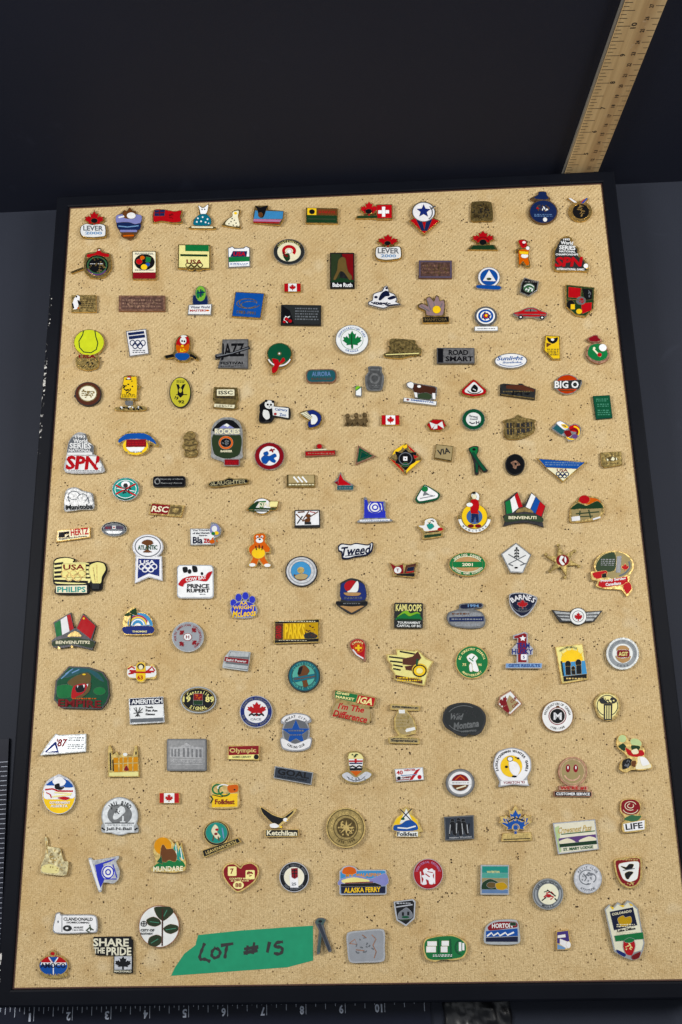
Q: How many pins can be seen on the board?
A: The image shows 184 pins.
